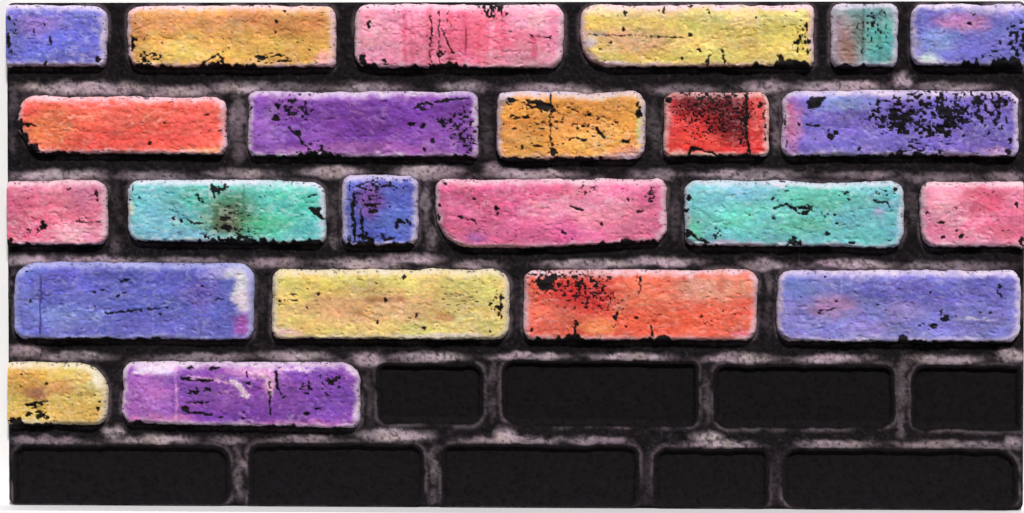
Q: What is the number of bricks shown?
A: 23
